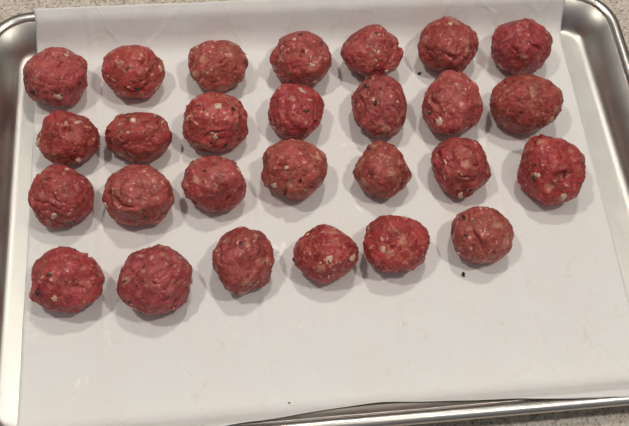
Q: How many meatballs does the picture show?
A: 27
